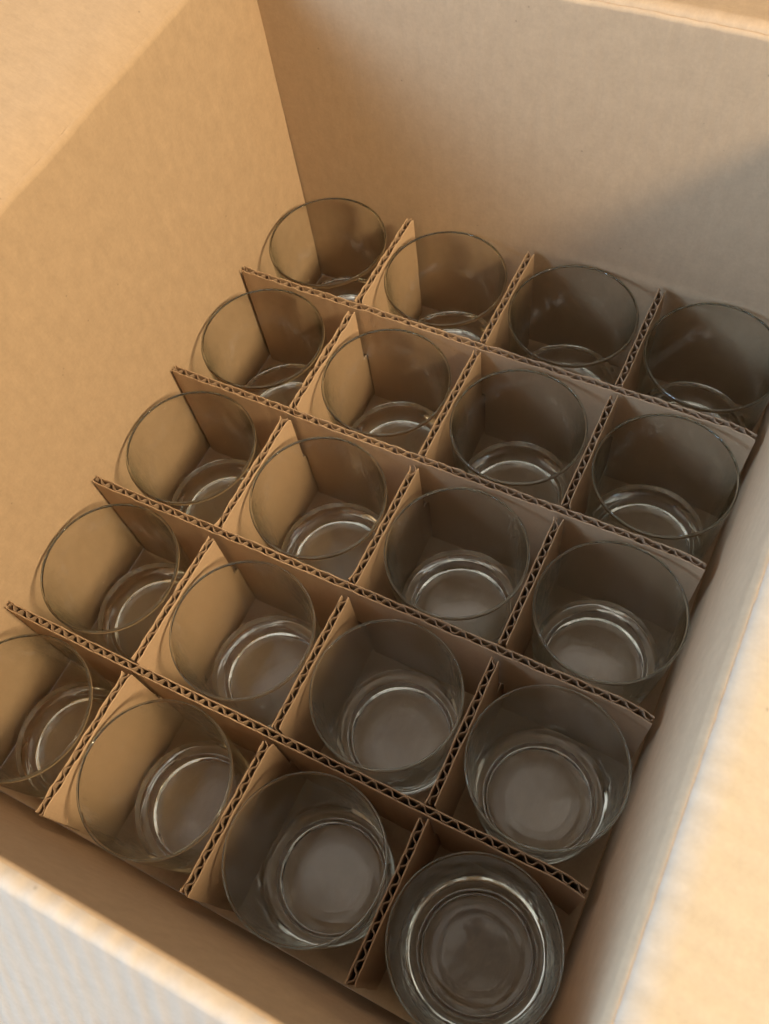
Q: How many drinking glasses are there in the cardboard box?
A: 20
